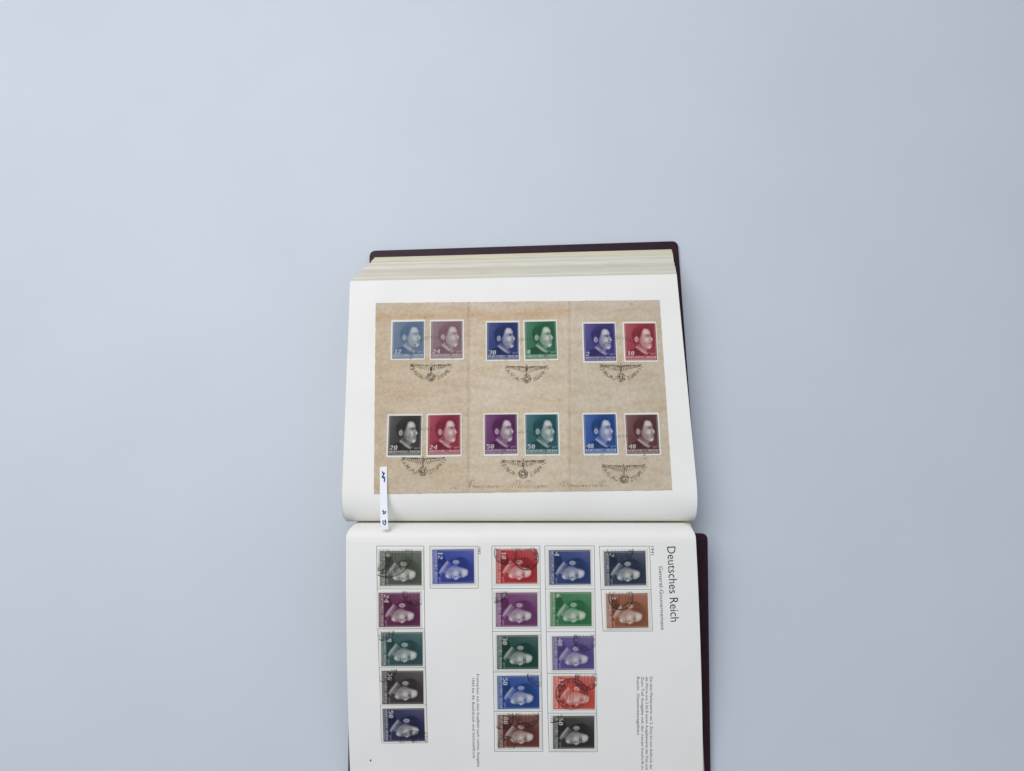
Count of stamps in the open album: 30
